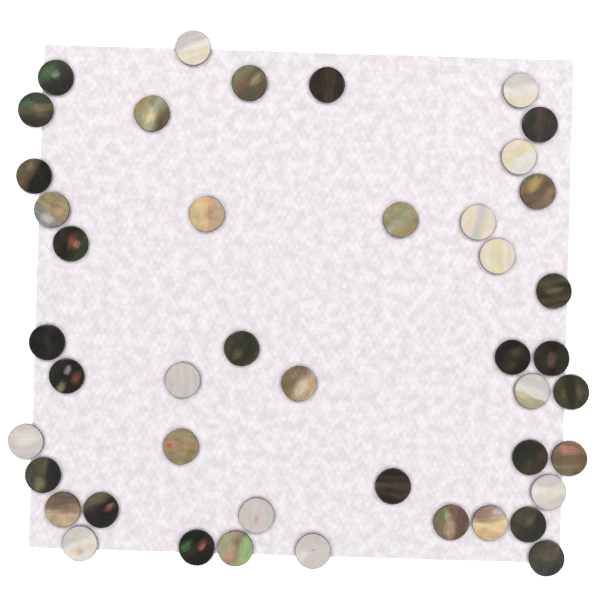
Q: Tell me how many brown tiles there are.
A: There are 13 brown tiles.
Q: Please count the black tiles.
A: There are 20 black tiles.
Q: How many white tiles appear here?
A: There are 12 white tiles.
